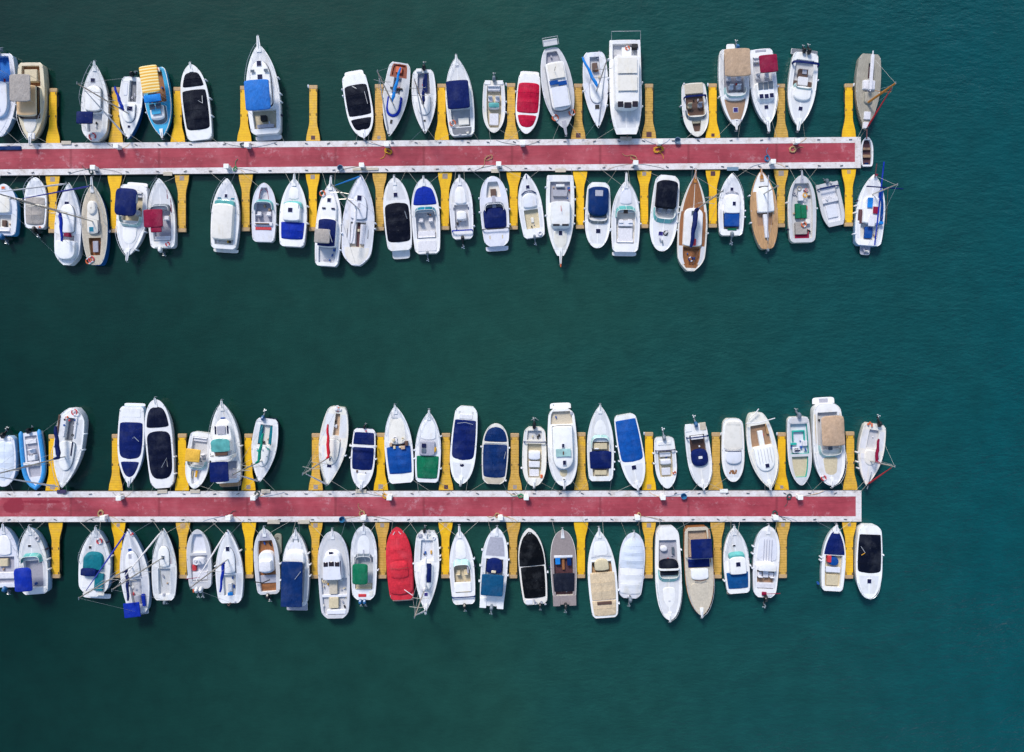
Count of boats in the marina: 98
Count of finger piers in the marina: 52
